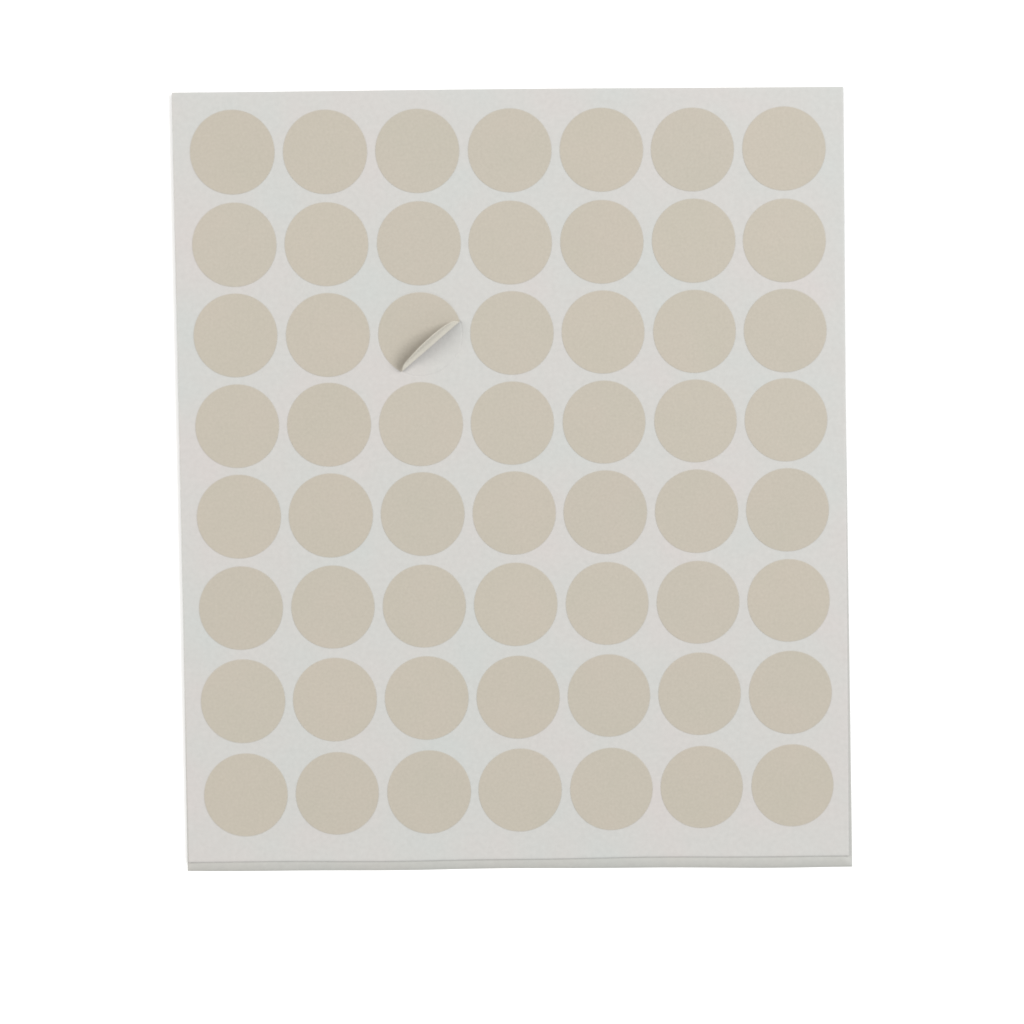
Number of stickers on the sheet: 56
